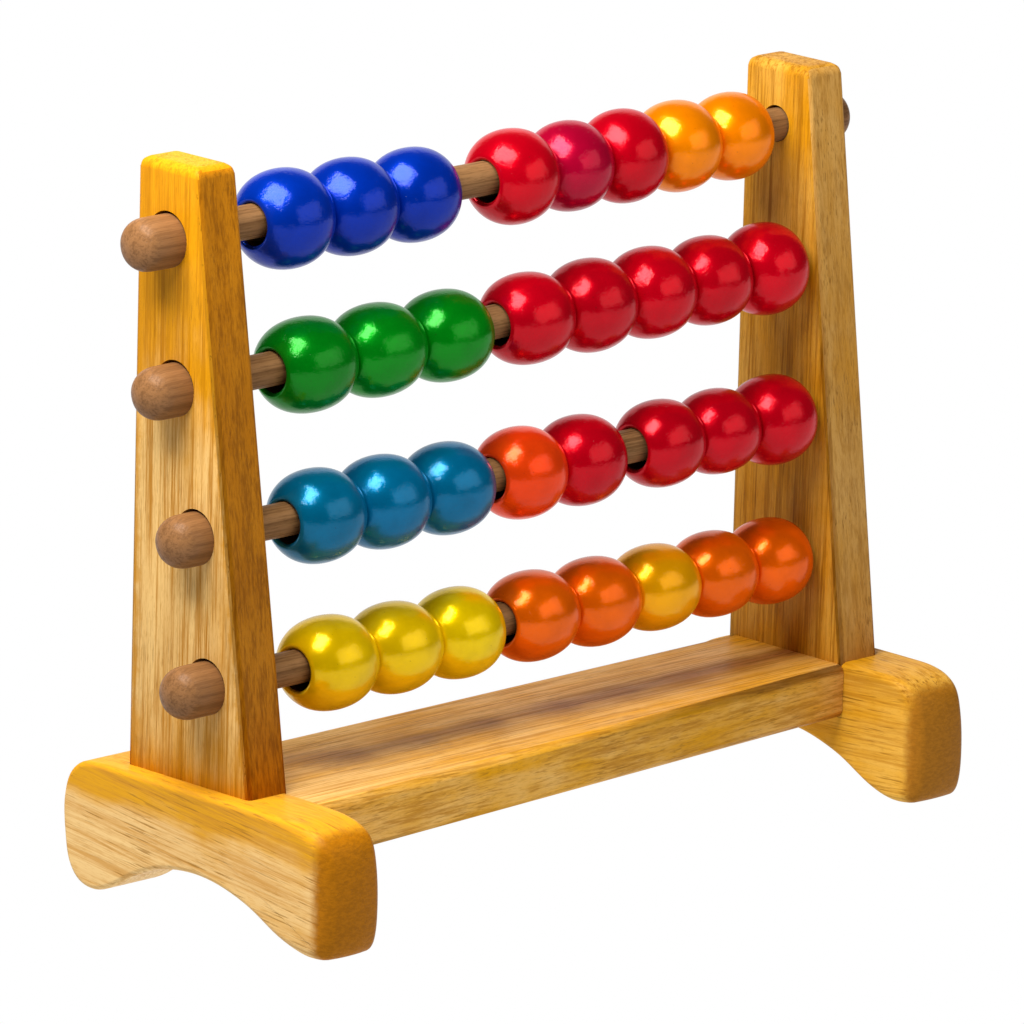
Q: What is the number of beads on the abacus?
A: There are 32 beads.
